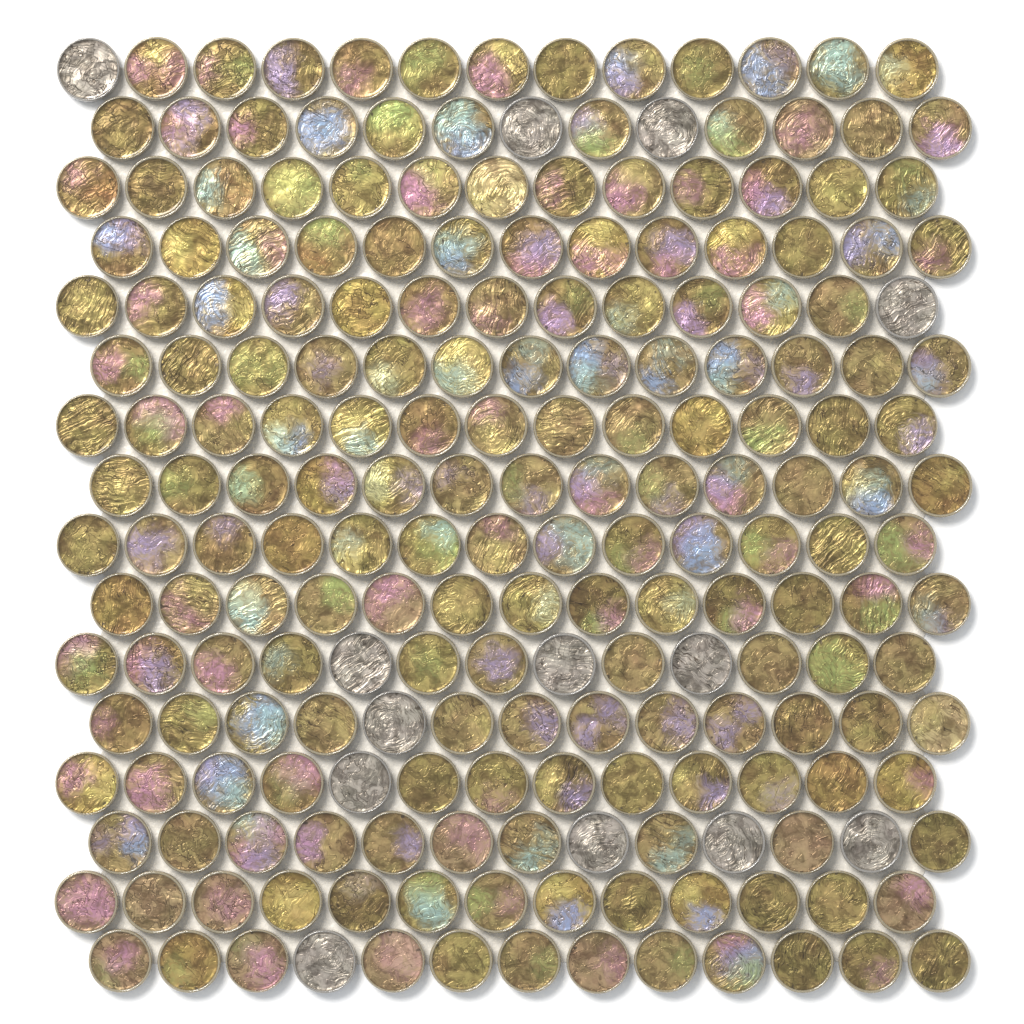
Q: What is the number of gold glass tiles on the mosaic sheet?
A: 195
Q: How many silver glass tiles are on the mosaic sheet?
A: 13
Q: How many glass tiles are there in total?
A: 208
